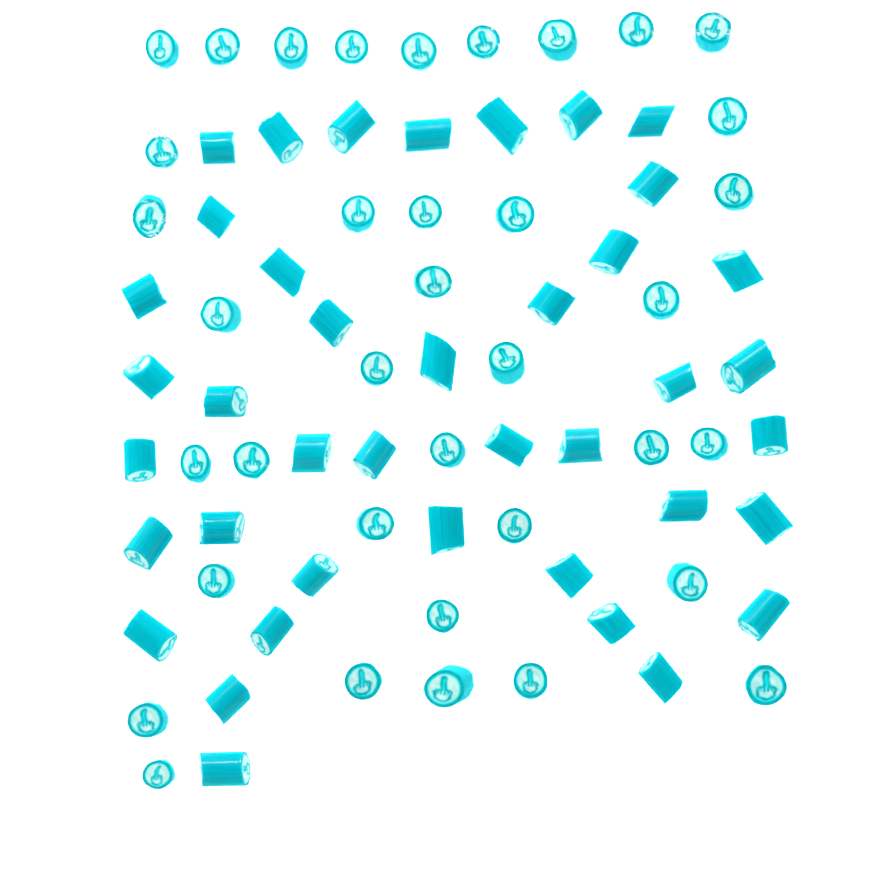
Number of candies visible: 77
